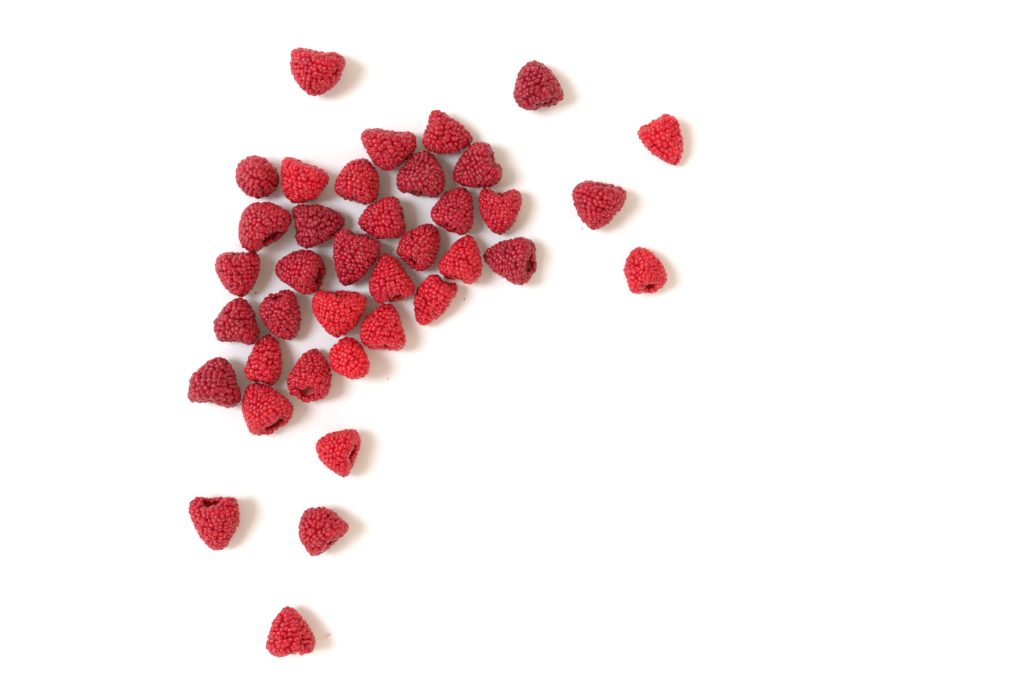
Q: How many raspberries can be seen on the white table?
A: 38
